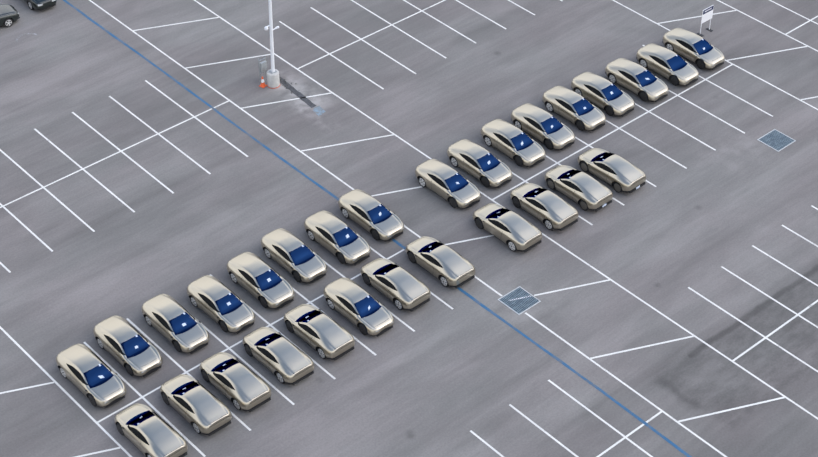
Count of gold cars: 29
